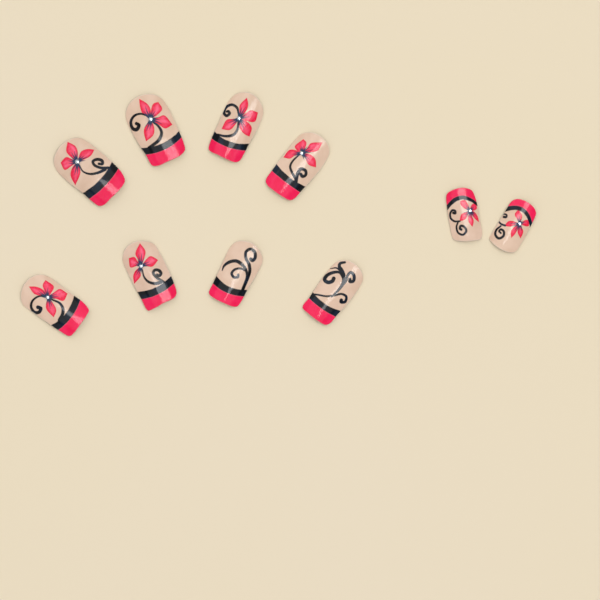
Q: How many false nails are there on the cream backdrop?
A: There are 10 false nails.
